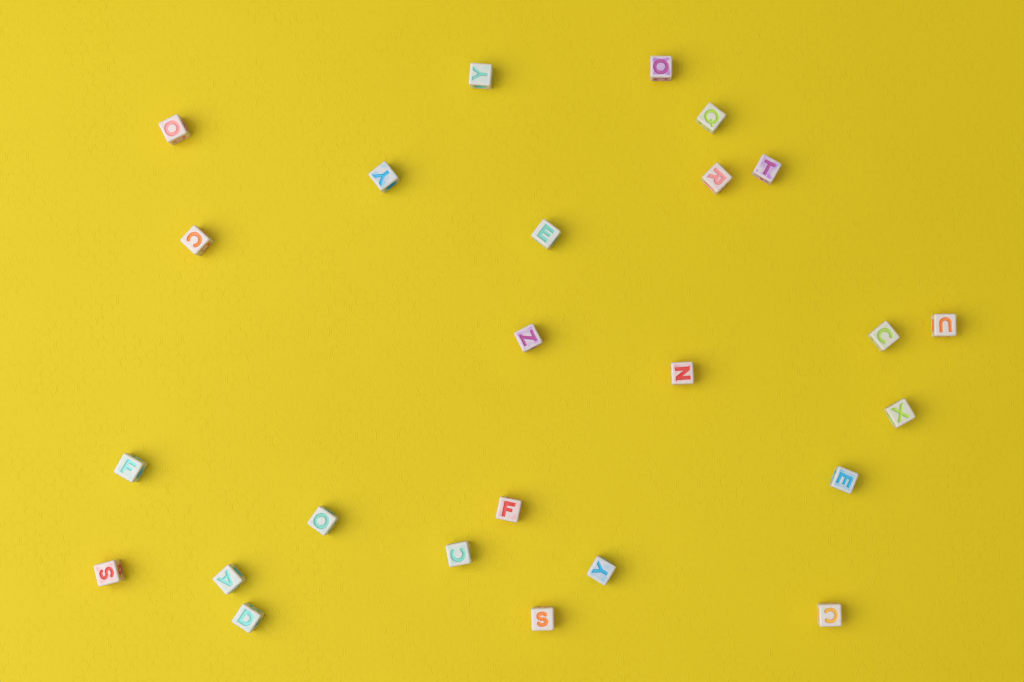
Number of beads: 25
